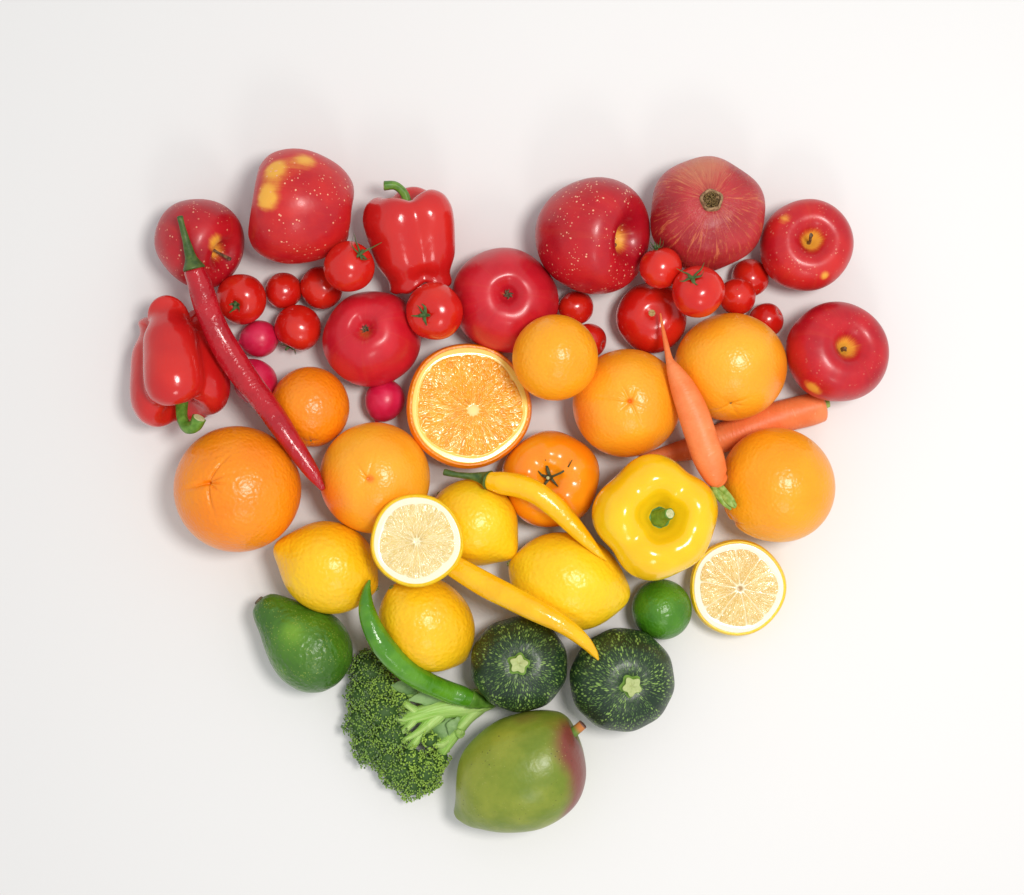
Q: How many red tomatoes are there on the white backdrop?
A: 14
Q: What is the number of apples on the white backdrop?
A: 7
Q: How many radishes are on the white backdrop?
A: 3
